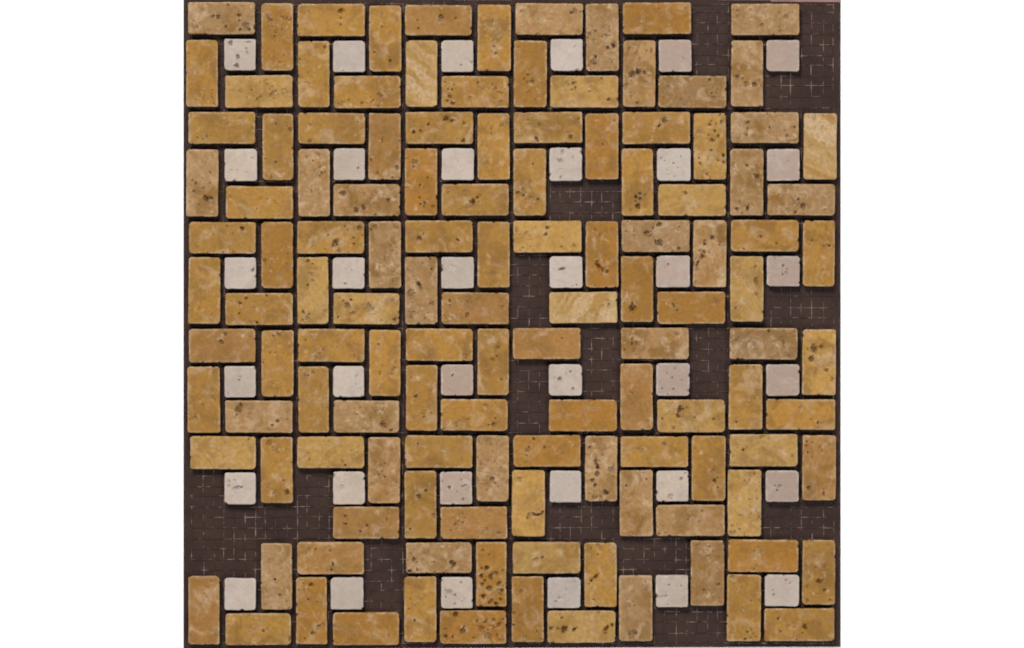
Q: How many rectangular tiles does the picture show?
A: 126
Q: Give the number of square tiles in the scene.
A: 36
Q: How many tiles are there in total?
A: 162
